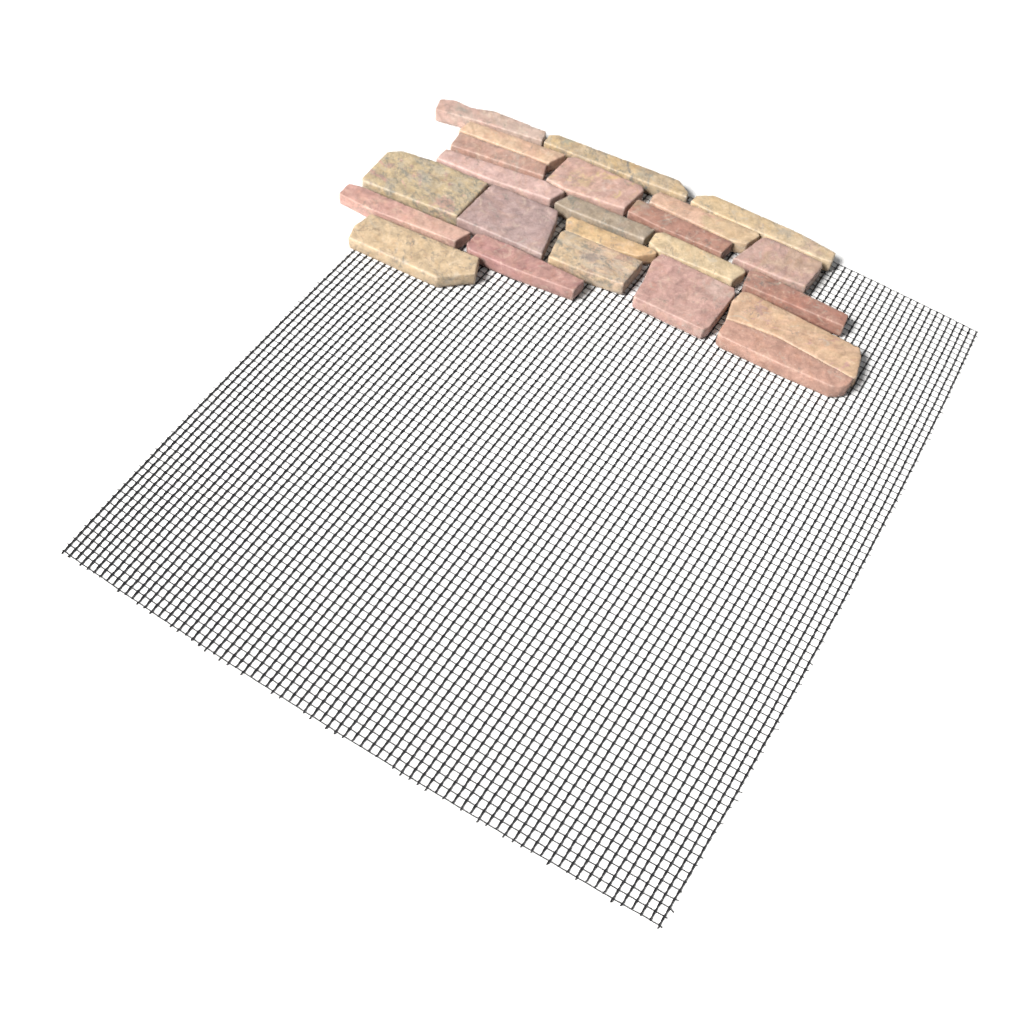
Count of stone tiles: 23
